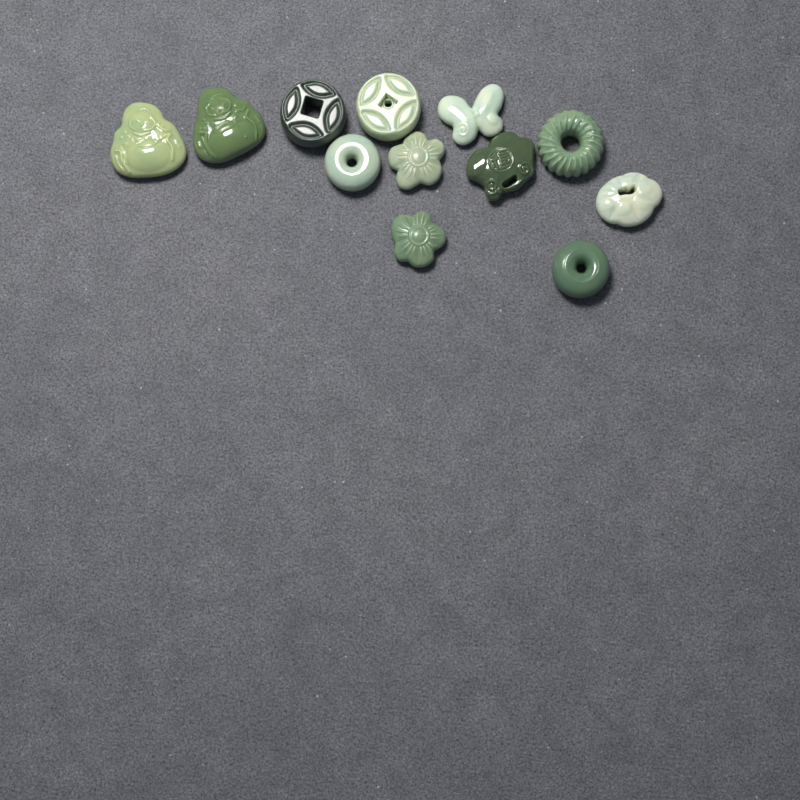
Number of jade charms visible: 12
